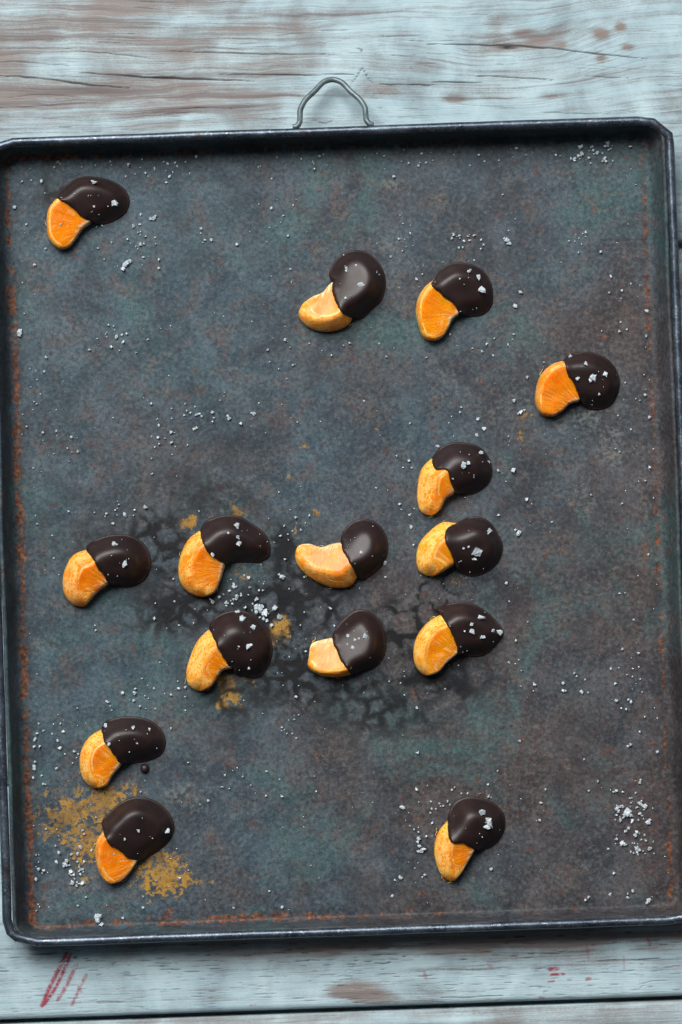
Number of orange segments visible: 15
